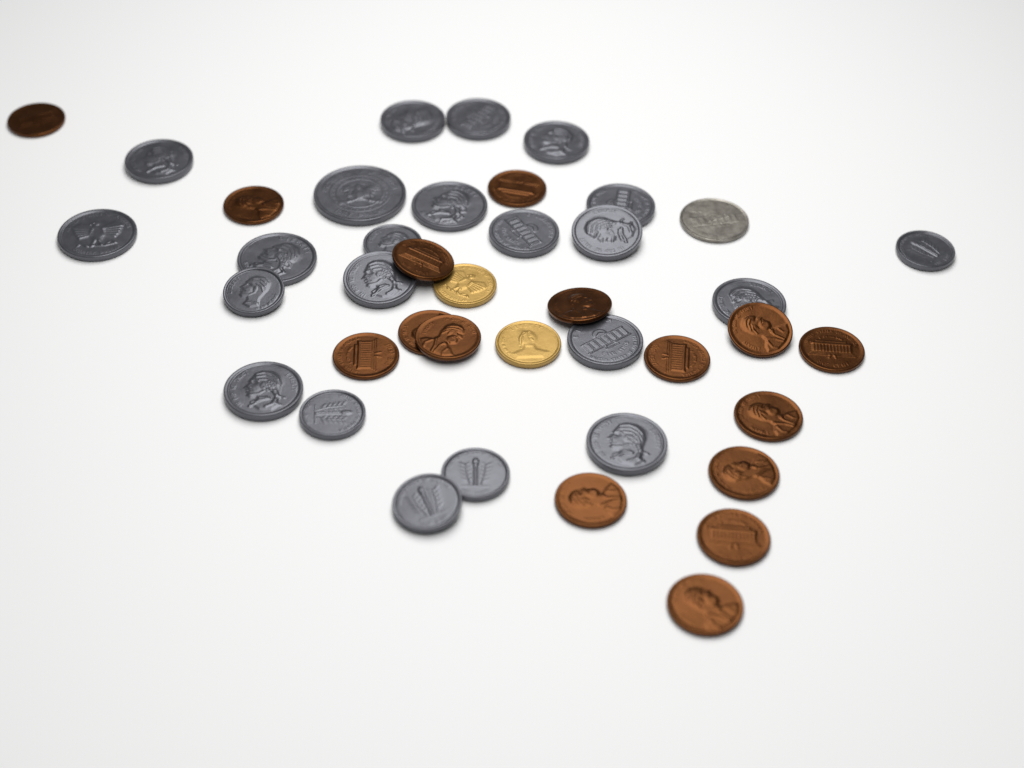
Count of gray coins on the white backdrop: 23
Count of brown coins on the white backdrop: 16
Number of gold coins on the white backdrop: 2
